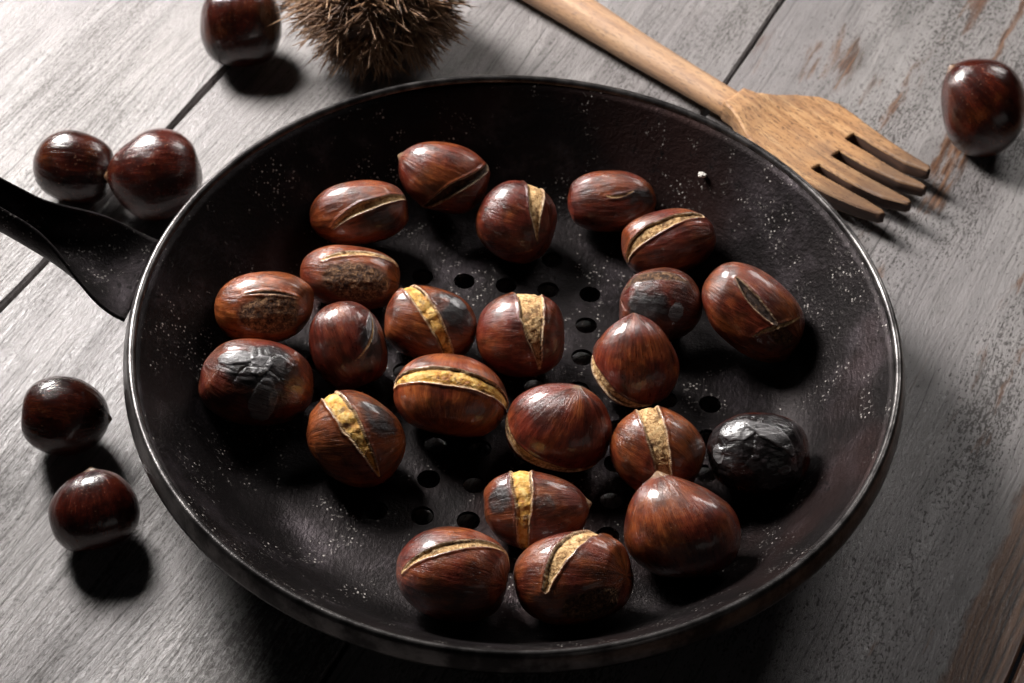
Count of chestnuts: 29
